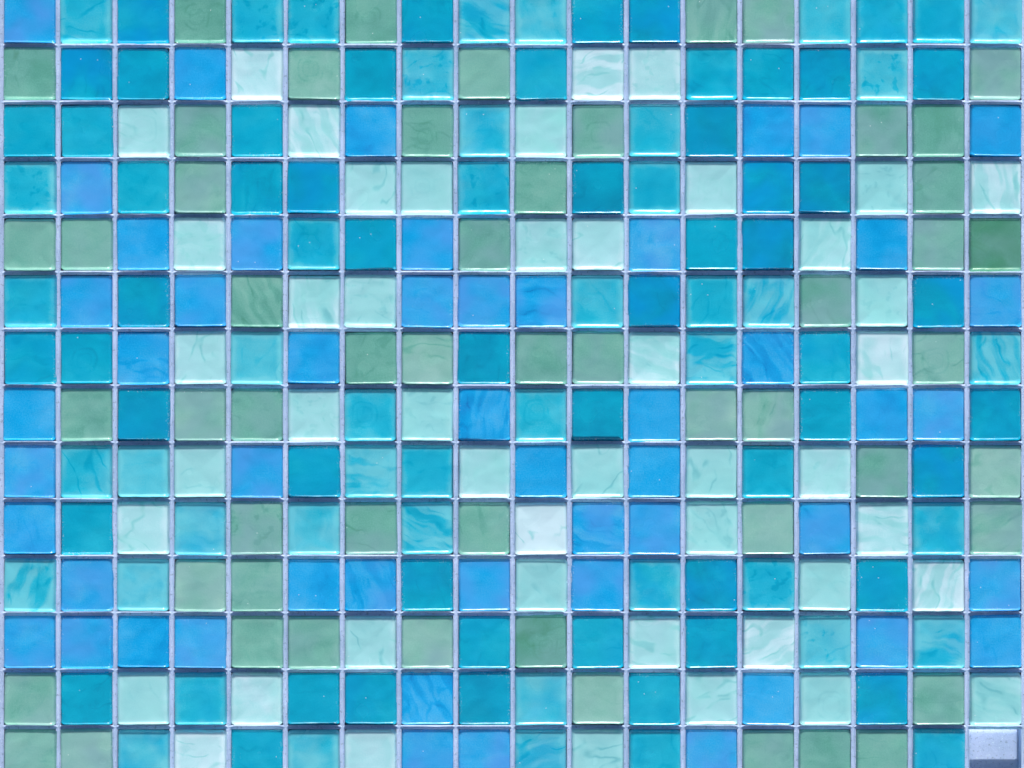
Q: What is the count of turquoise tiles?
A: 100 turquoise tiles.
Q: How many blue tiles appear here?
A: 51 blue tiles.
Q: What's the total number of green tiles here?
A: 54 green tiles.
